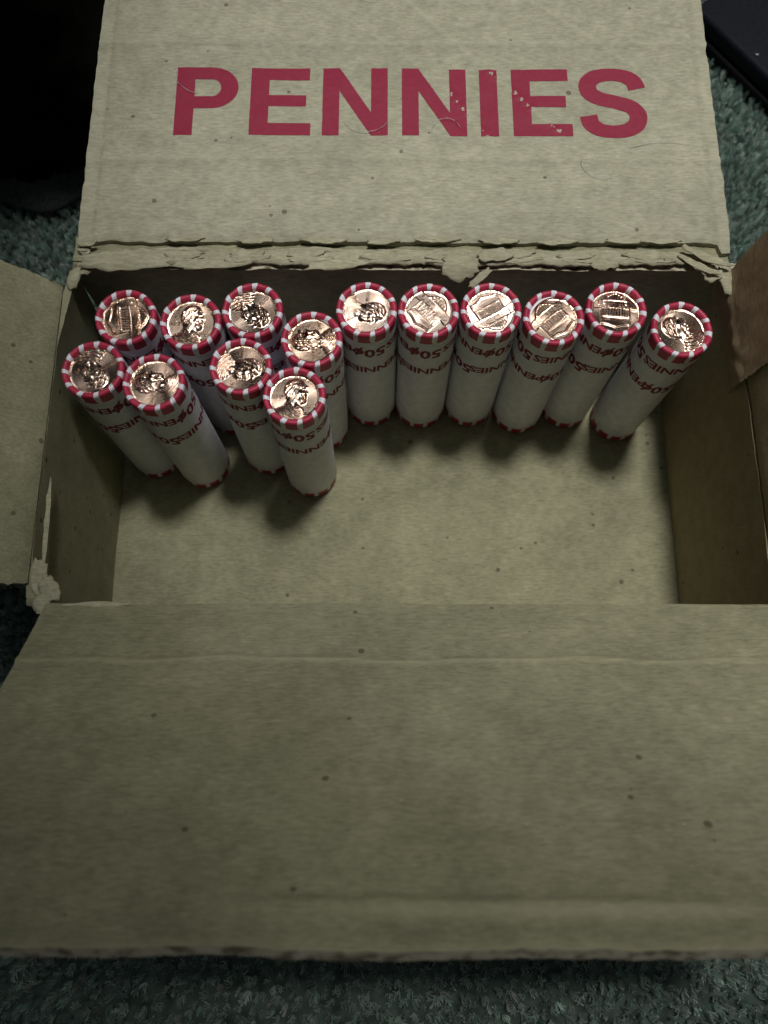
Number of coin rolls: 14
